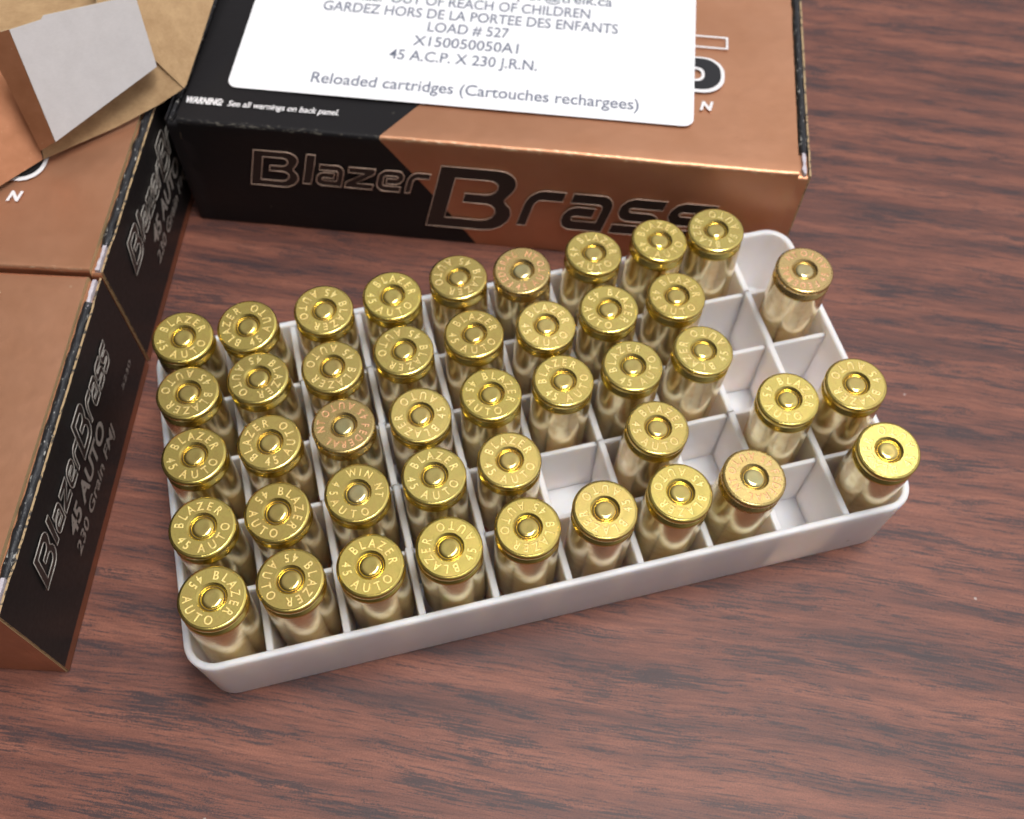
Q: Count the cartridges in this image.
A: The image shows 43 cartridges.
